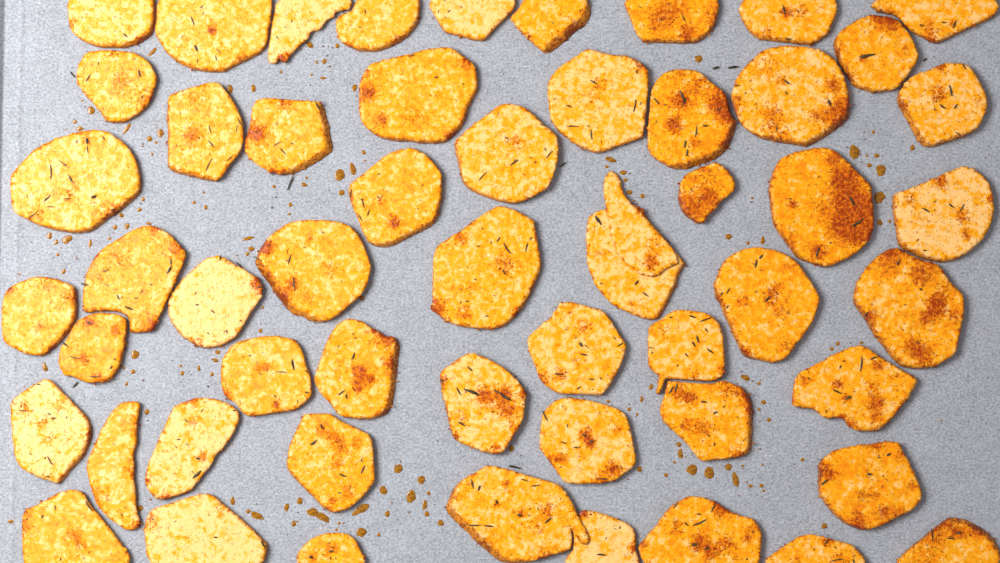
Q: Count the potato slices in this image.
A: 54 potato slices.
